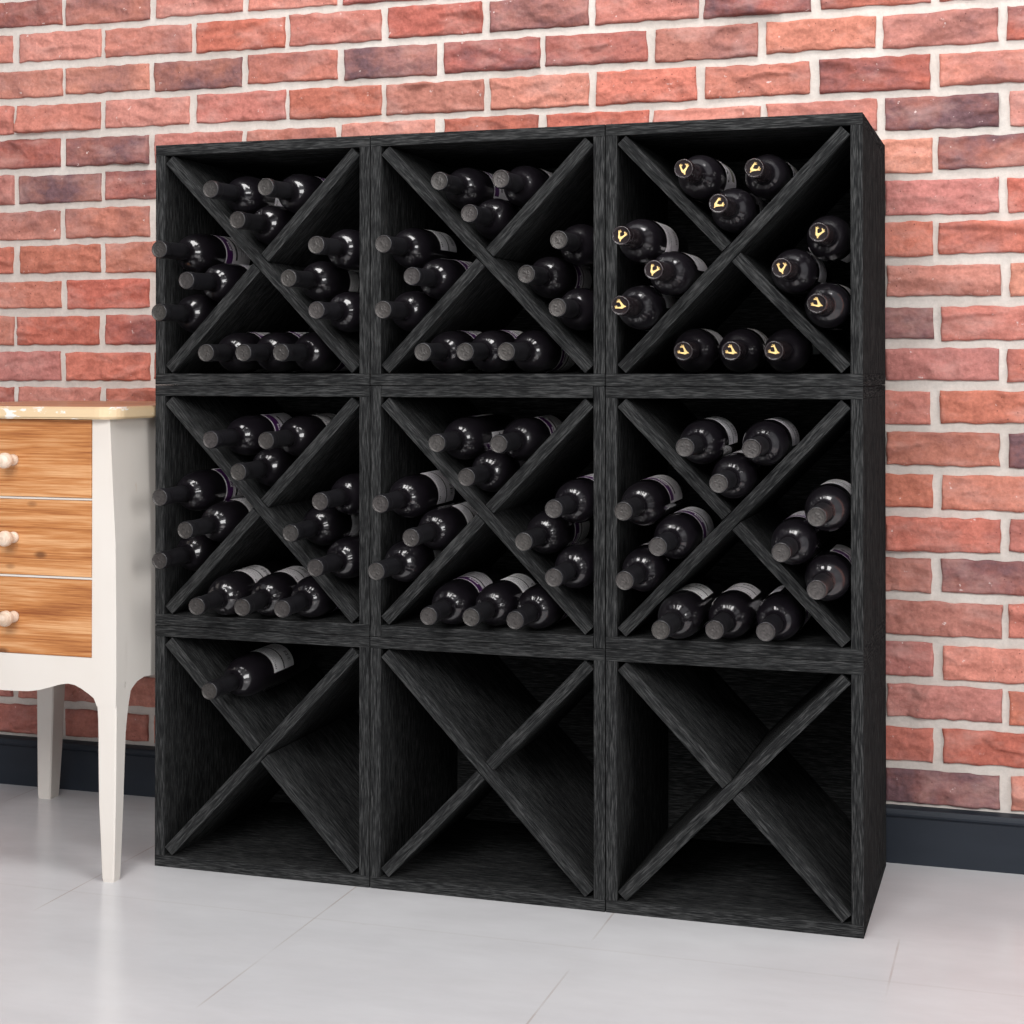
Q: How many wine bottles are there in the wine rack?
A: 73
